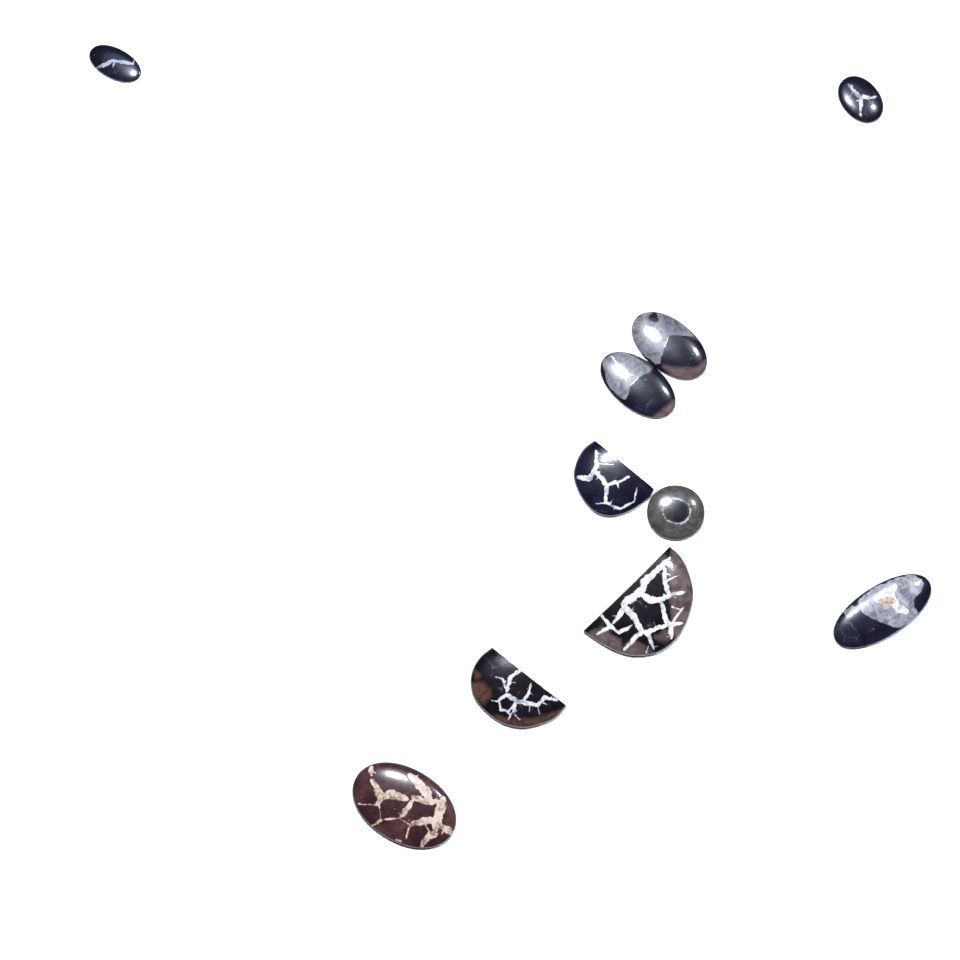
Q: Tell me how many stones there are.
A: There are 10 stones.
